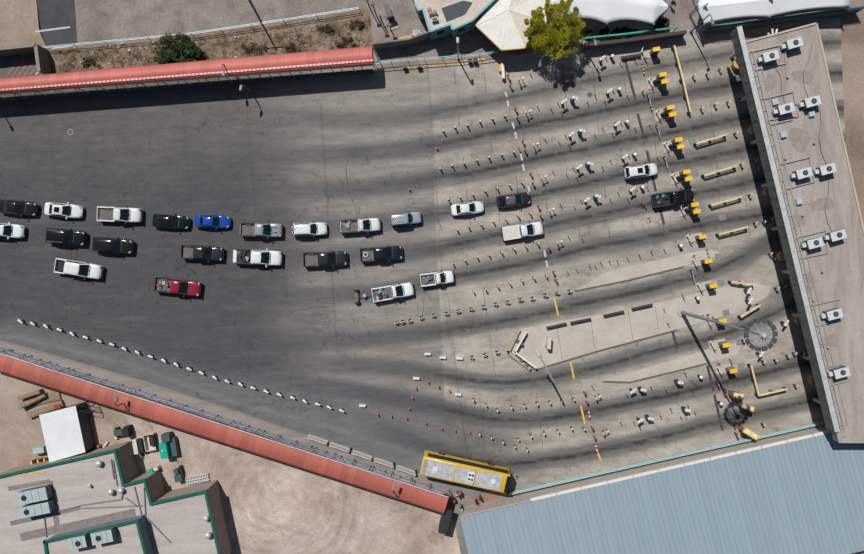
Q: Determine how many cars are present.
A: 12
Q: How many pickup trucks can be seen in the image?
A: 13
